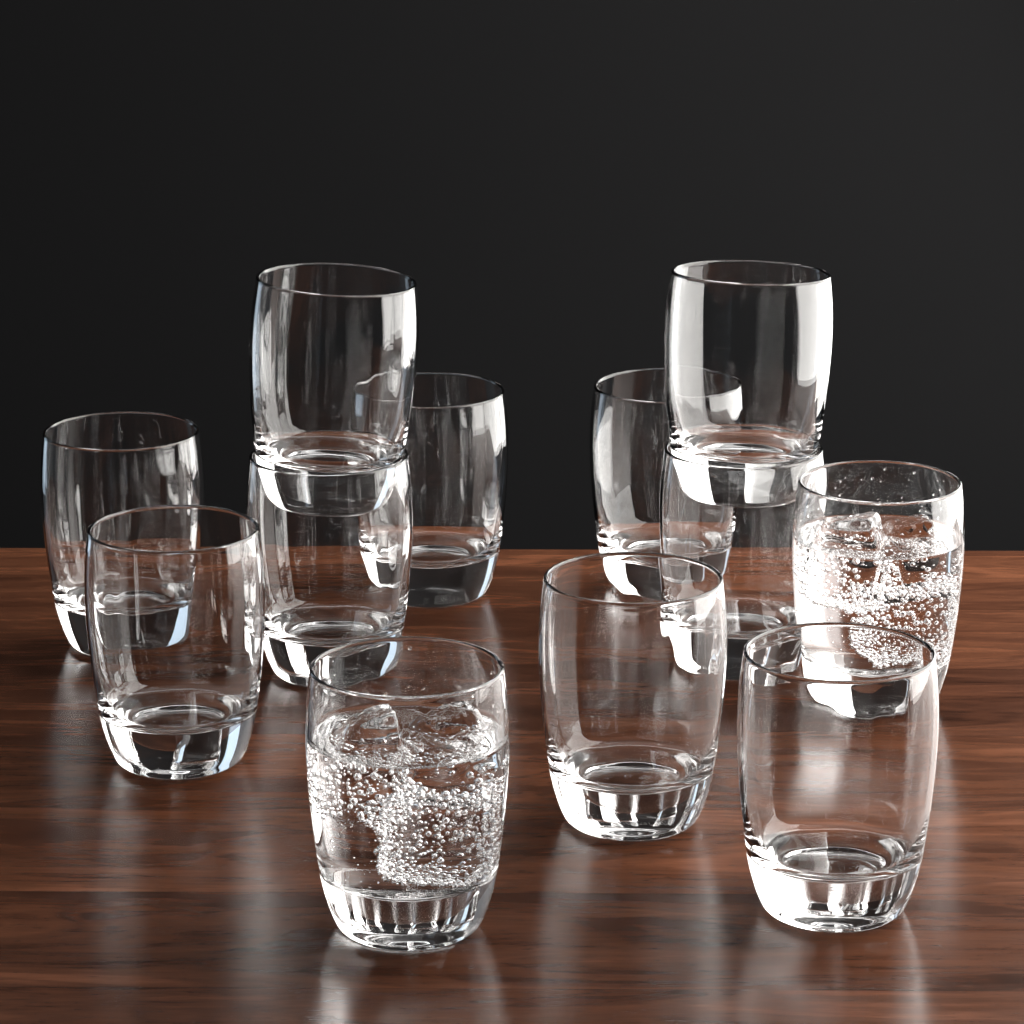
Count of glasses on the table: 12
